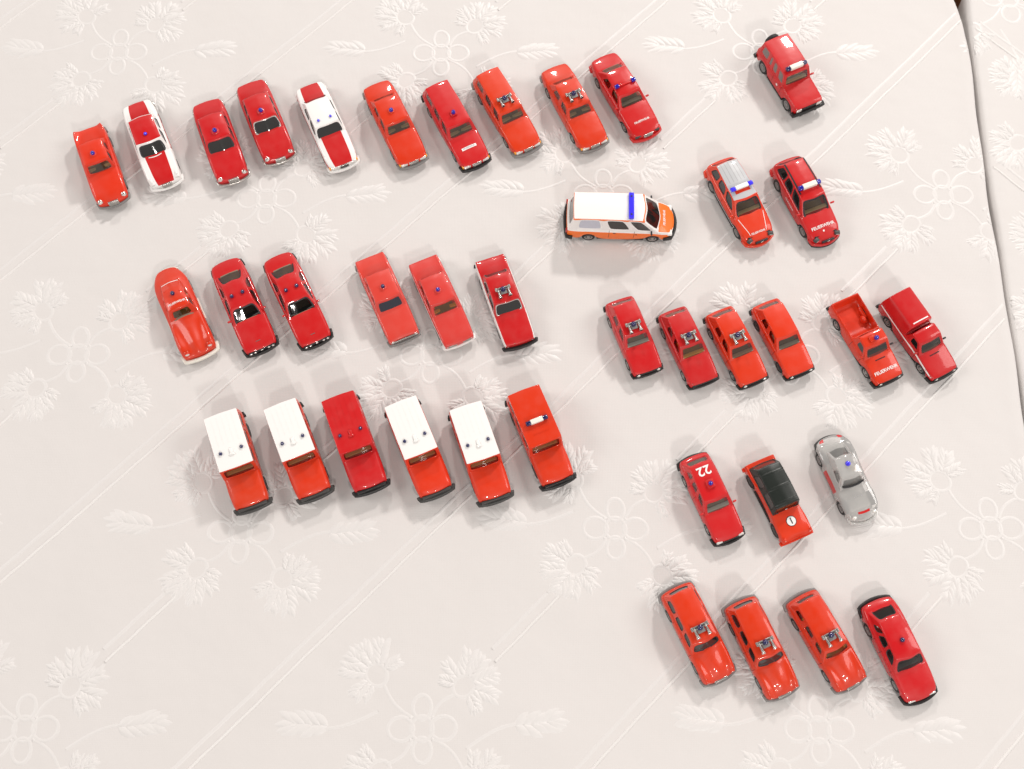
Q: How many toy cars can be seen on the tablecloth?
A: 39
